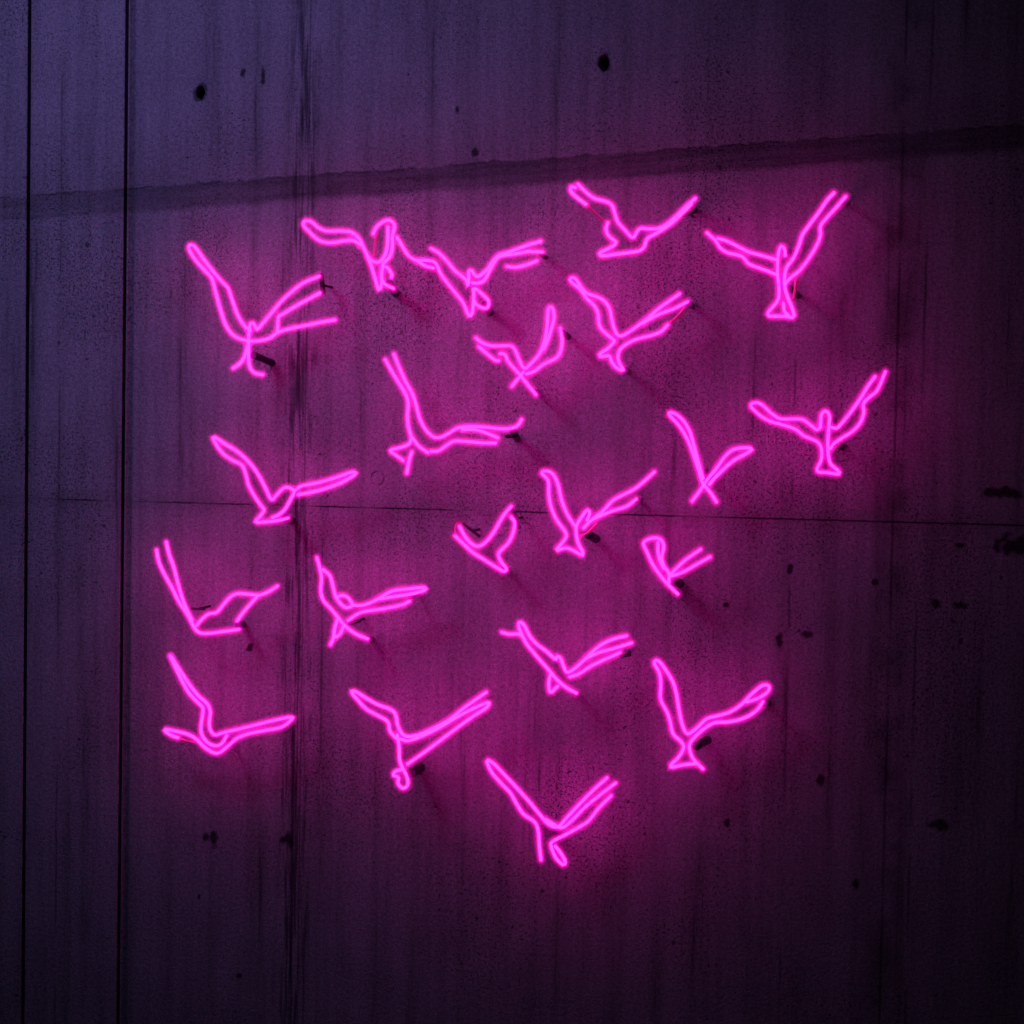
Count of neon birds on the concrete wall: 21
